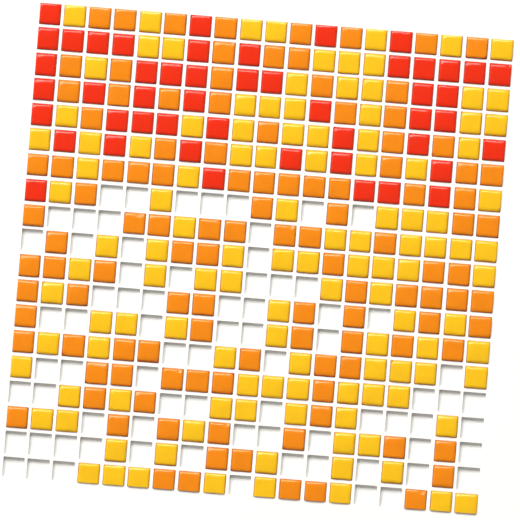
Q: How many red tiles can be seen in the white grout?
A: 49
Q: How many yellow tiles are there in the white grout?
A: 121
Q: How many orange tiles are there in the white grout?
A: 115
